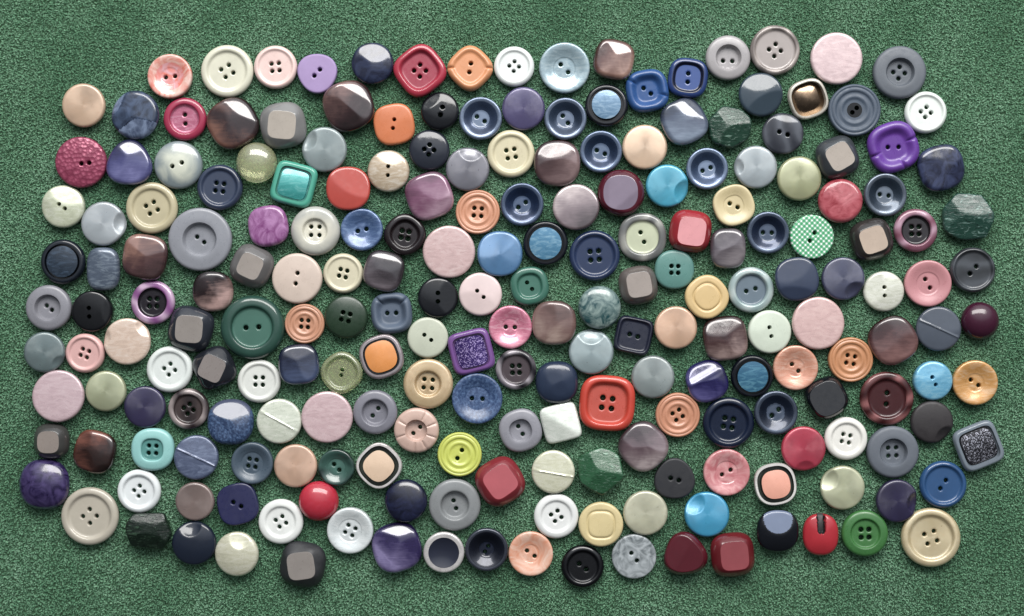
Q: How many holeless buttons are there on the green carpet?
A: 110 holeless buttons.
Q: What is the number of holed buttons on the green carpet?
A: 108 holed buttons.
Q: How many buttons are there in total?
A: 218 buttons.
